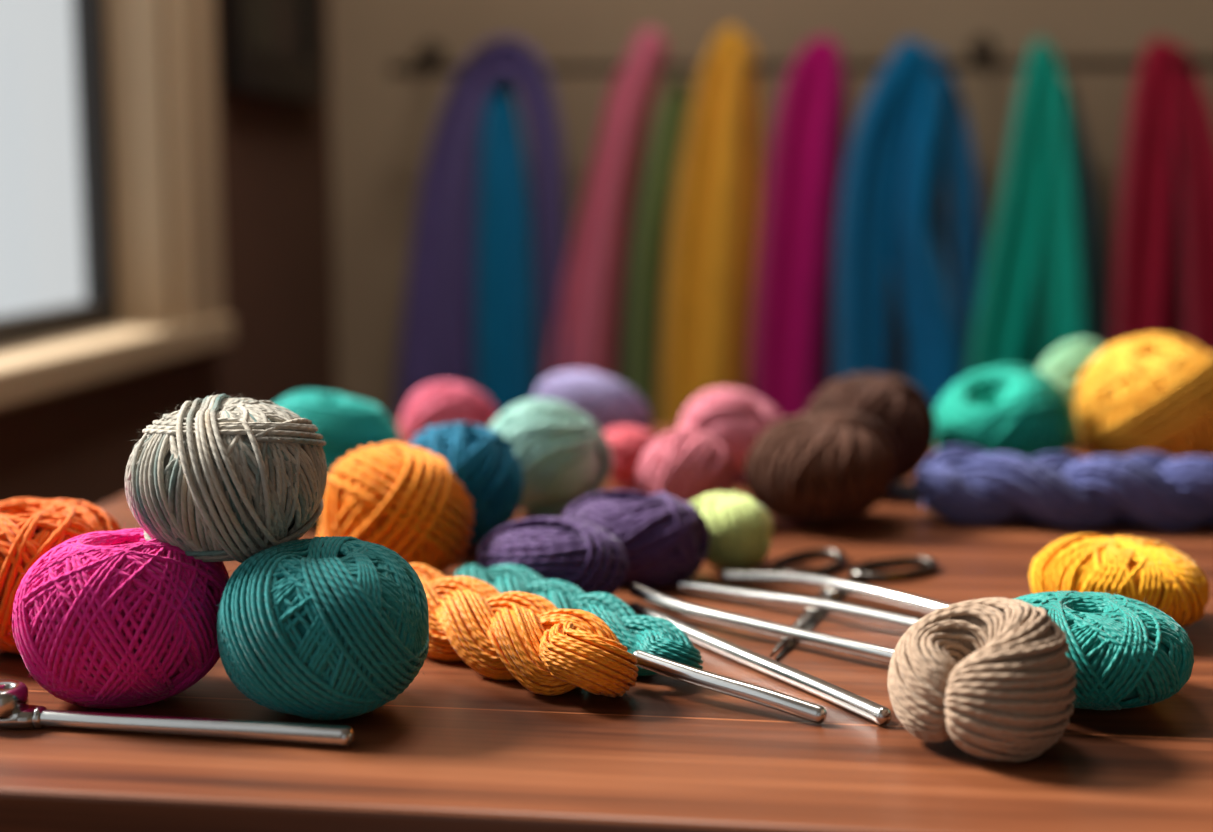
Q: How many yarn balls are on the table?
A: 24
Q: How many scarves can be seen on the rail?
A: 10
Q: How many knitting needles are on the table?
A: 6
